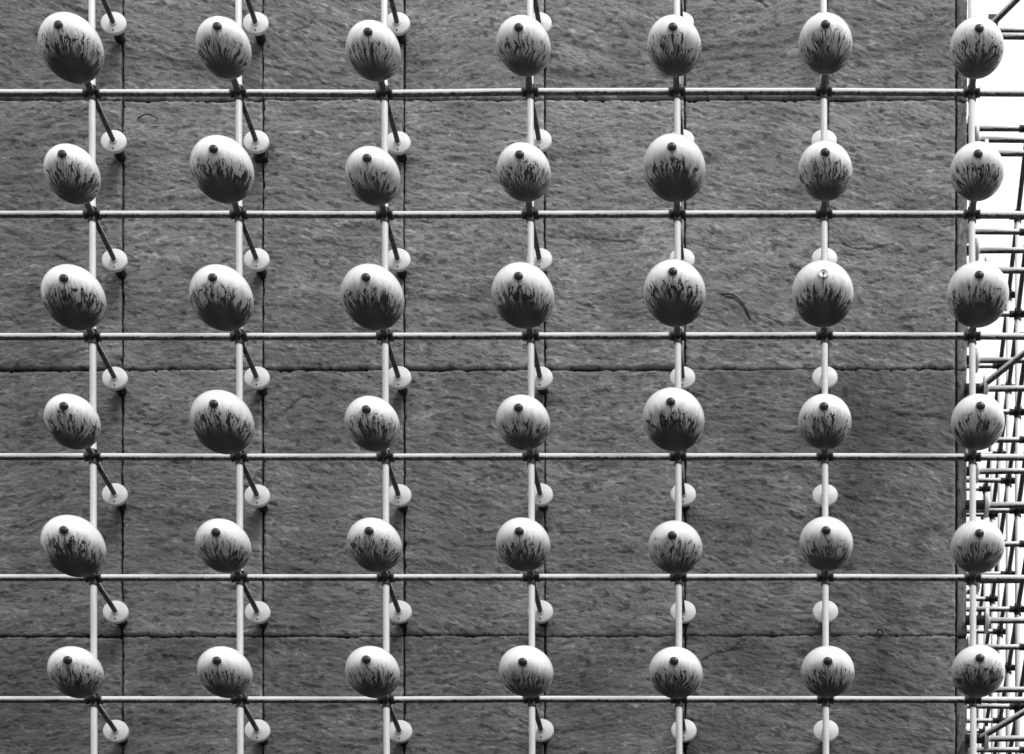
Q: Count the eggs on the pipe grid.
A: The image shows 42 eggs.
